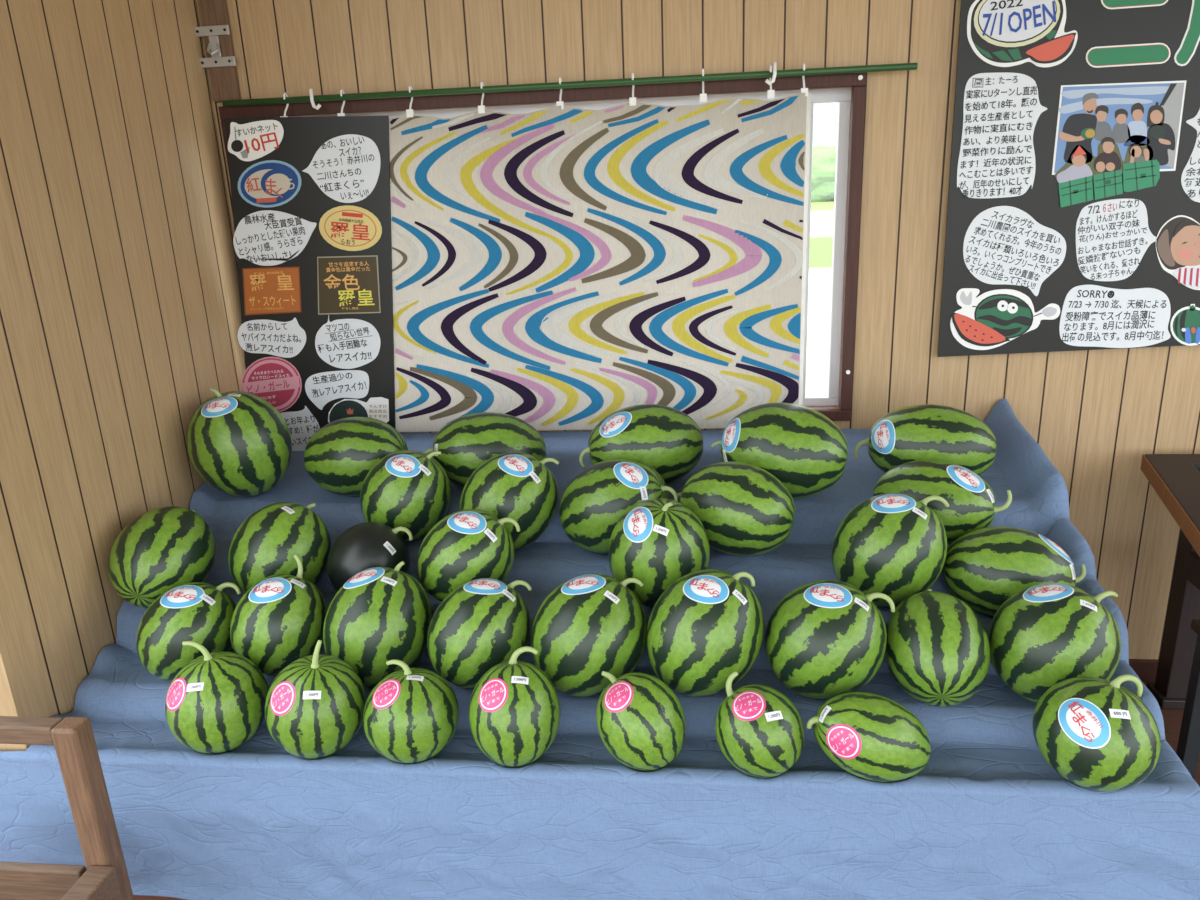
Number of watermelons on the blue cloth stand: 35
